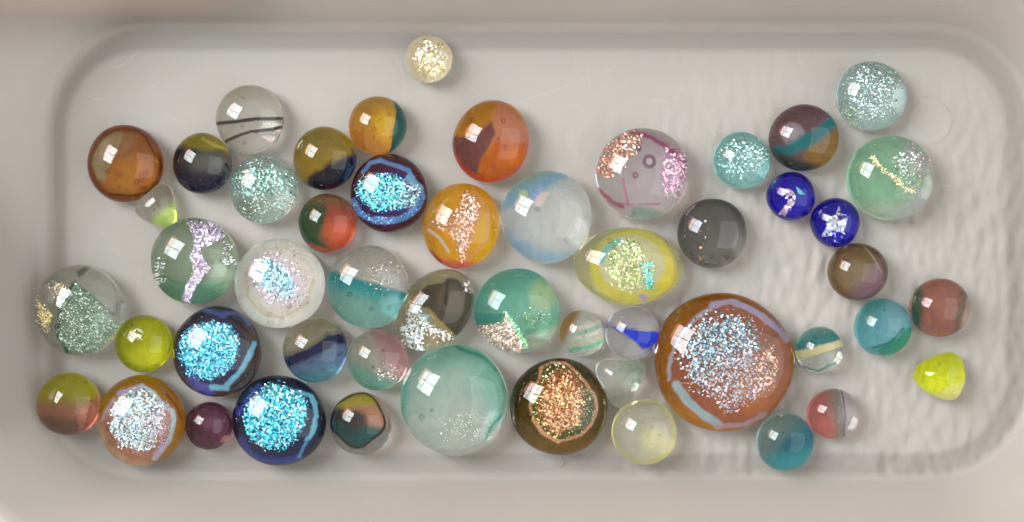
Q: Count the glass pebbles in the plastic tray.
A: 51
